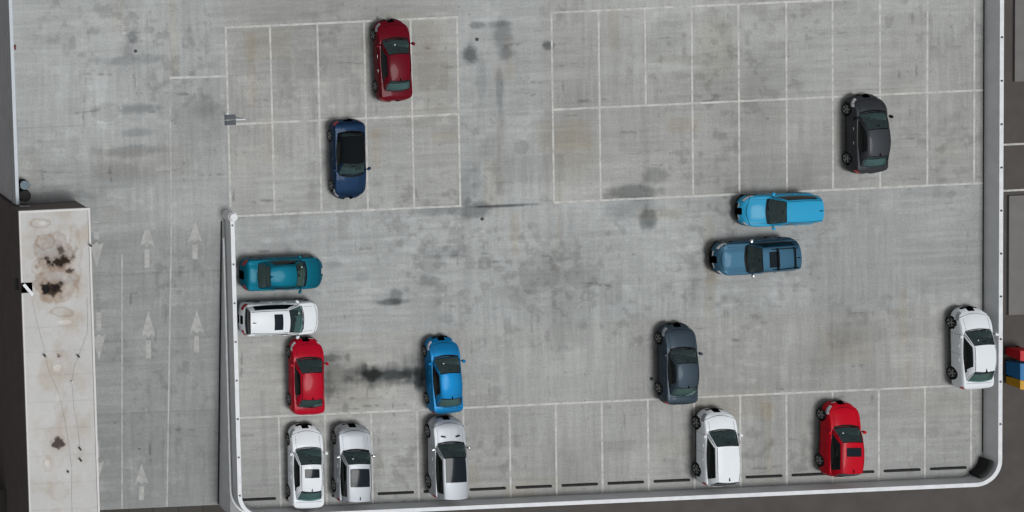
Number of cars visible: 16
